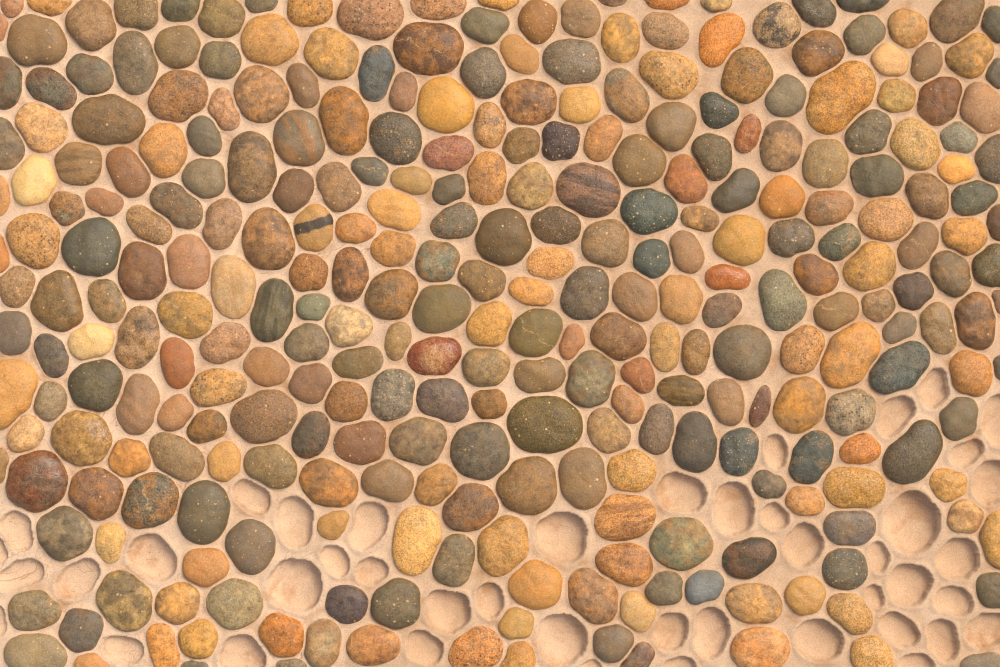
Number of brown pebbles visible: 111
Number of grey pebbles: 95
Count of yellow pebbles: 96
